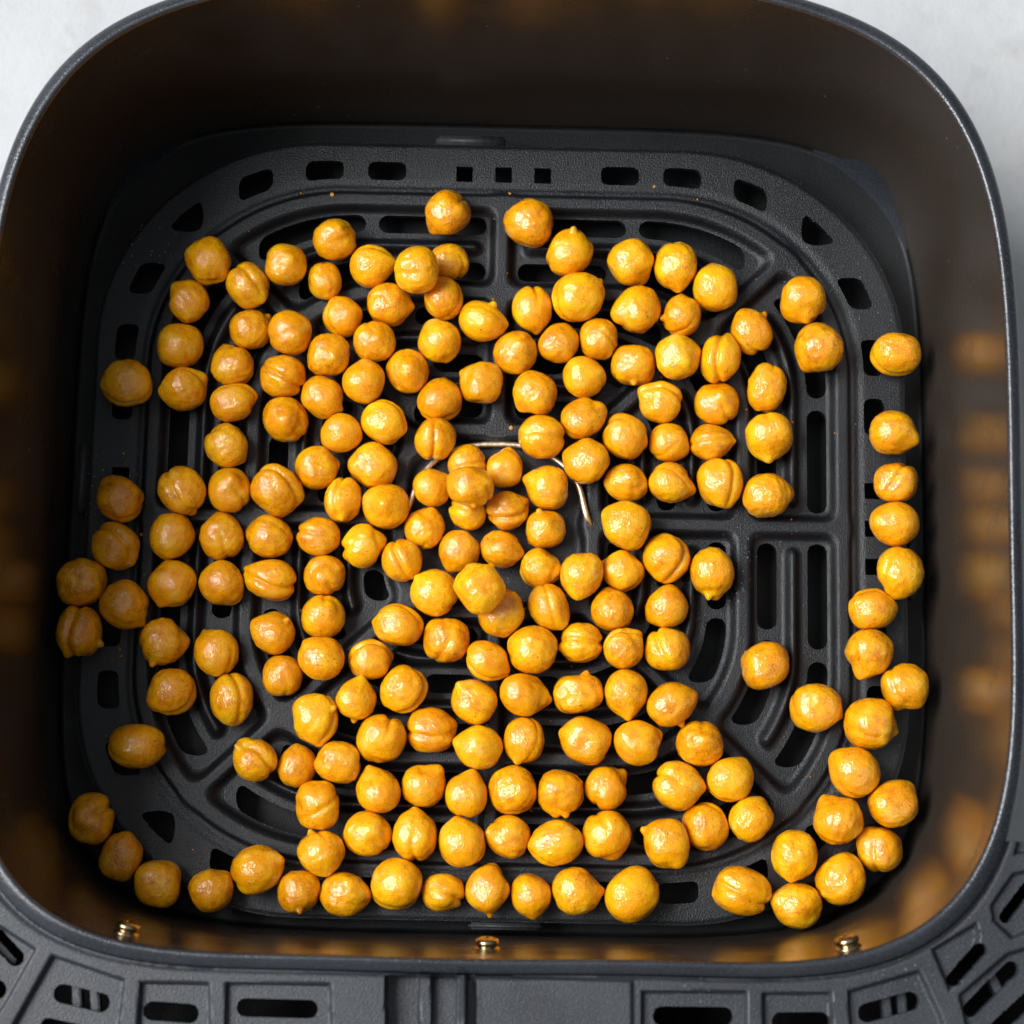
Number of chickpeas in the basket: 200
